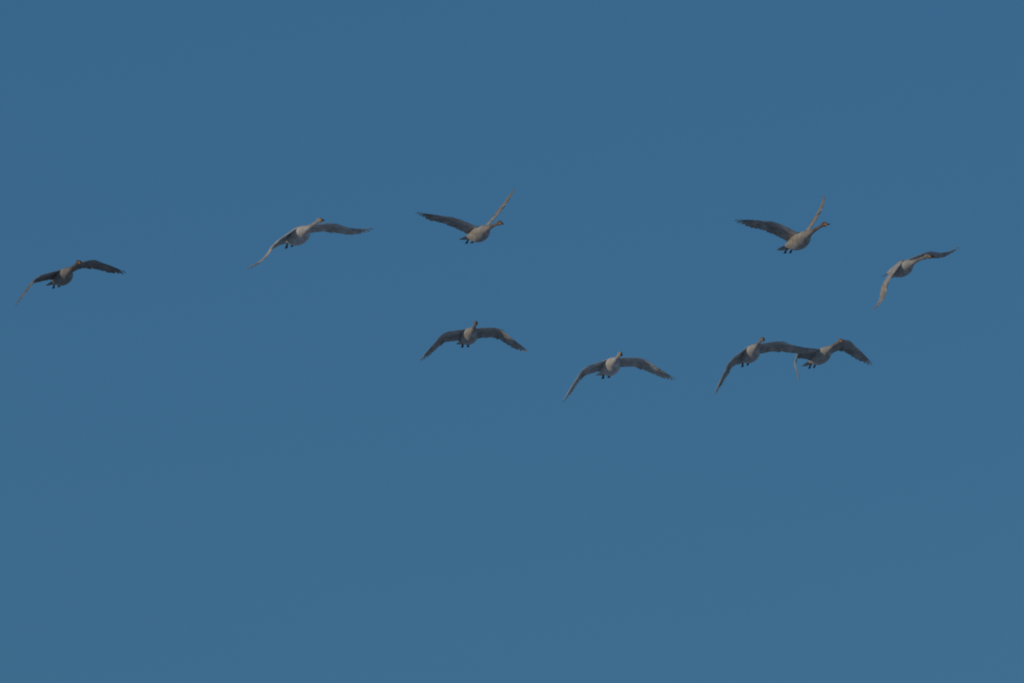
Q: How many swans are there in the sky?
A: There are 9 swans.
